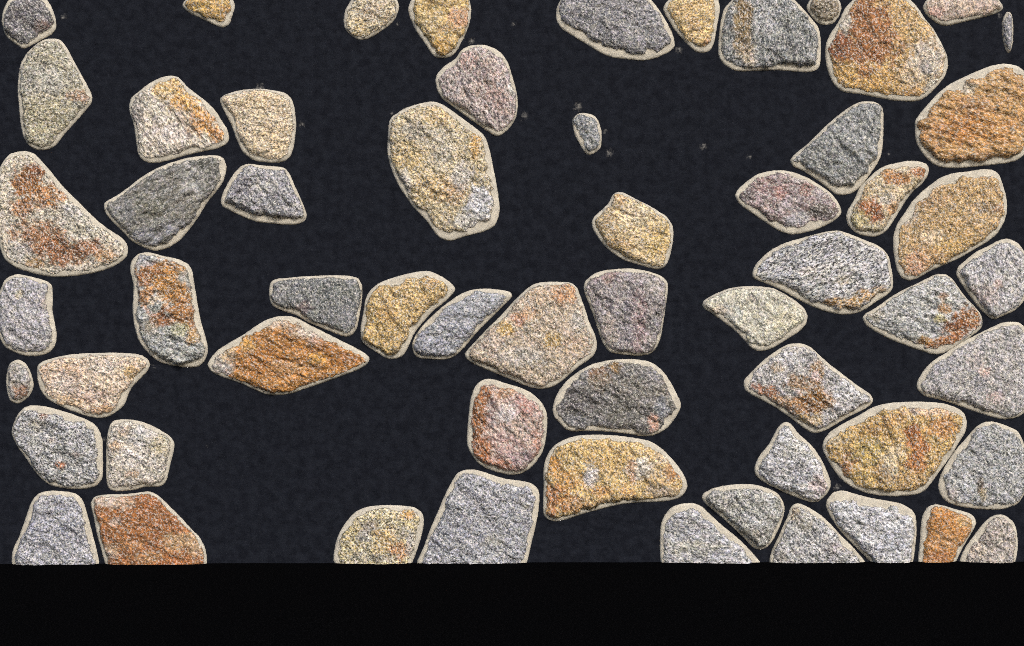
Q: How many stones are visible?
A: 60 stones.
